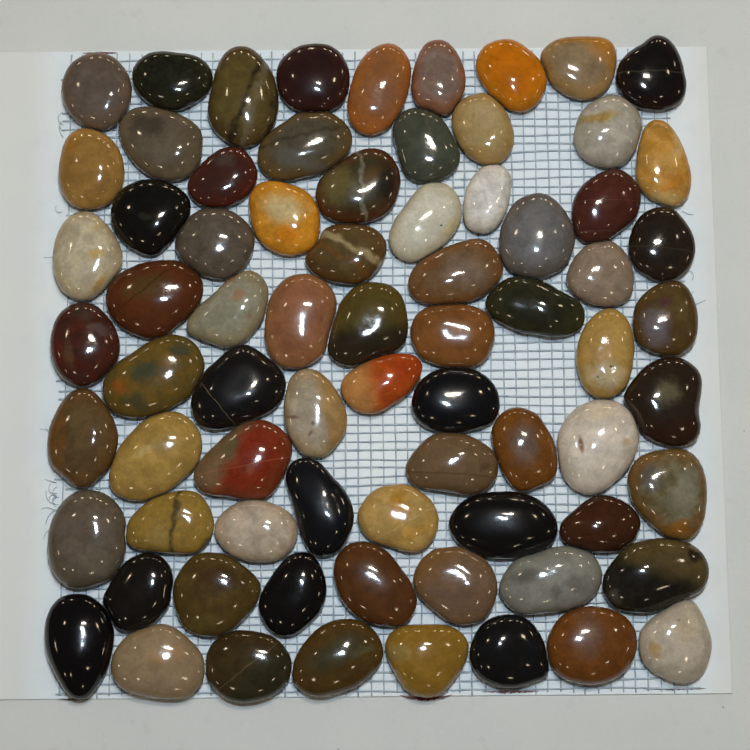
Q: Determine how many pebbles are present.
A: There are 74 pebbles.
